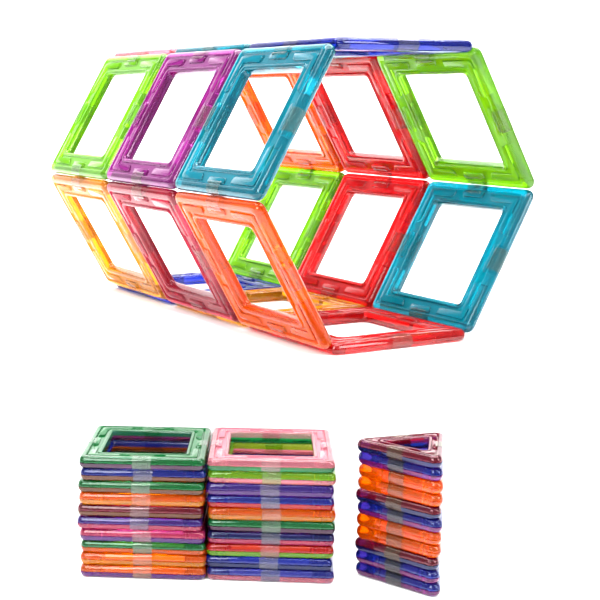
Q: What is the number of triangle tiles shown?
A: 11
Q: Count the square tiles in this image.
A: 38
